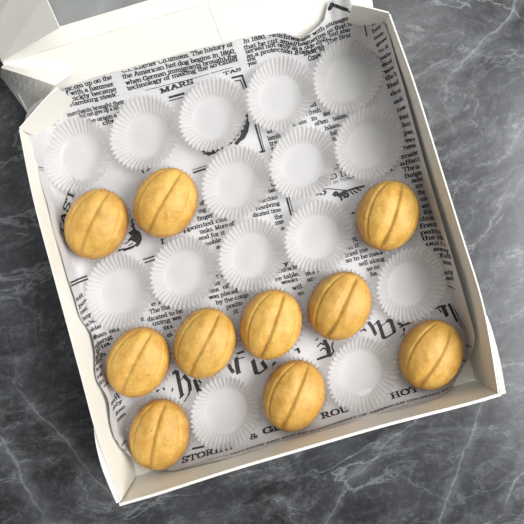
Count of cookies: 10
